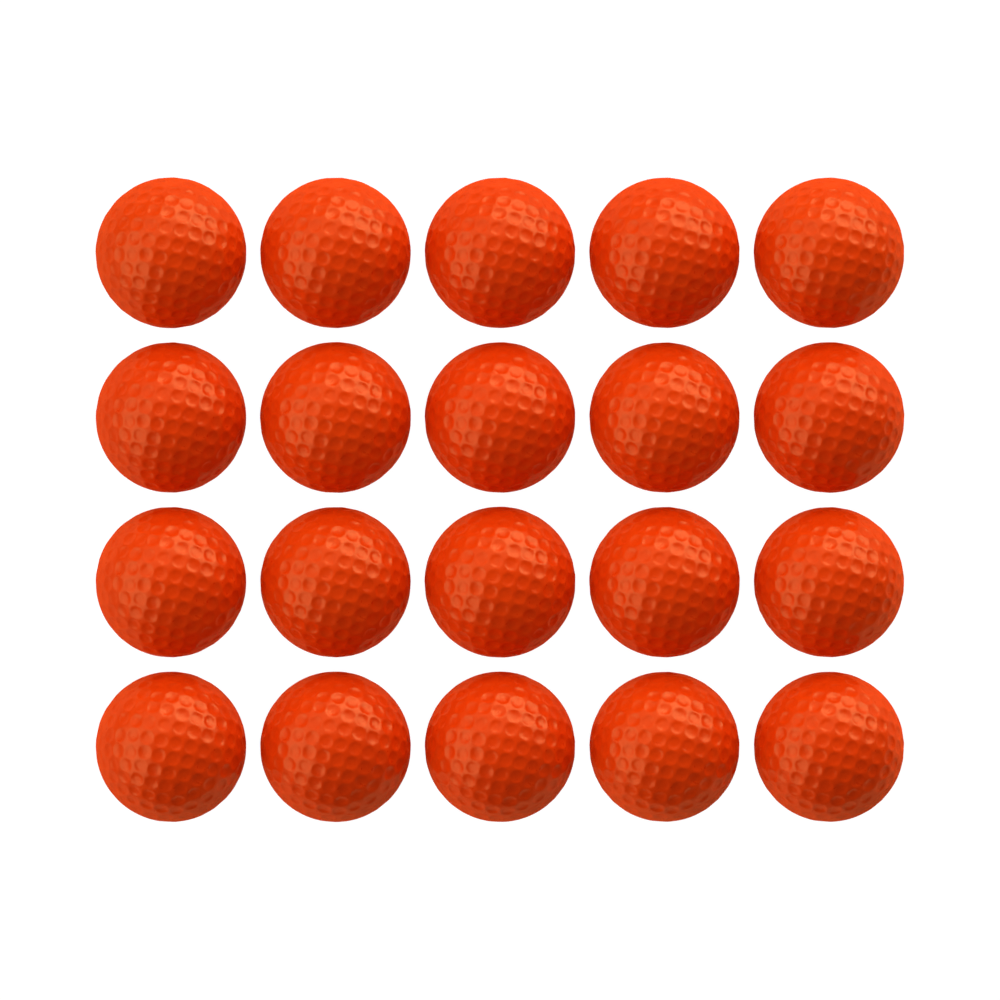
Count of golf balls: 20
